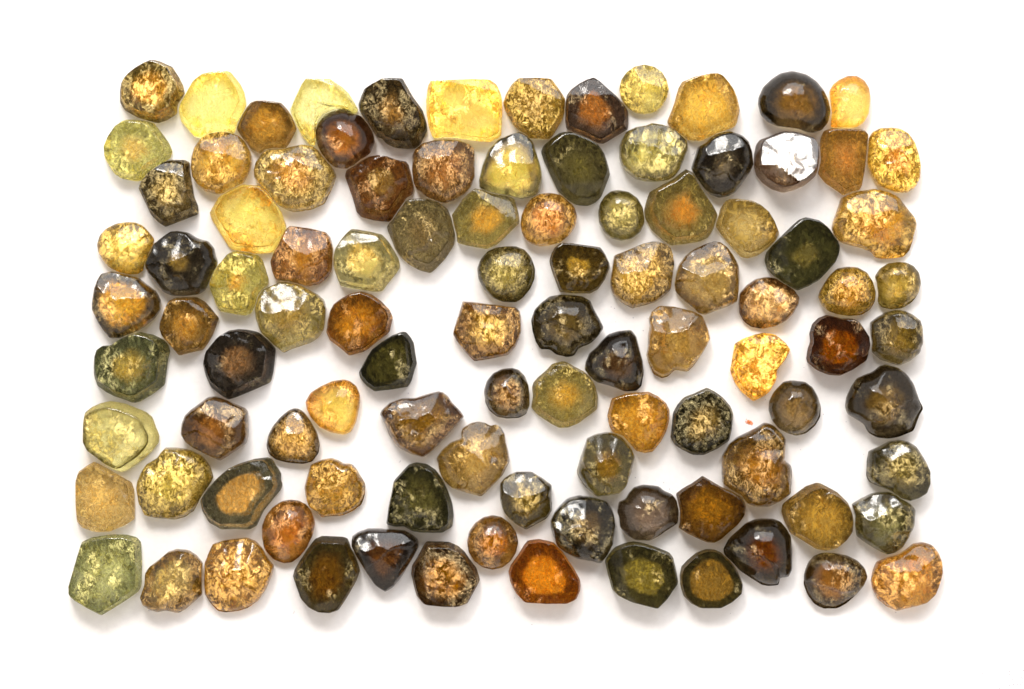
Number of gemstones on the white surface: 101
